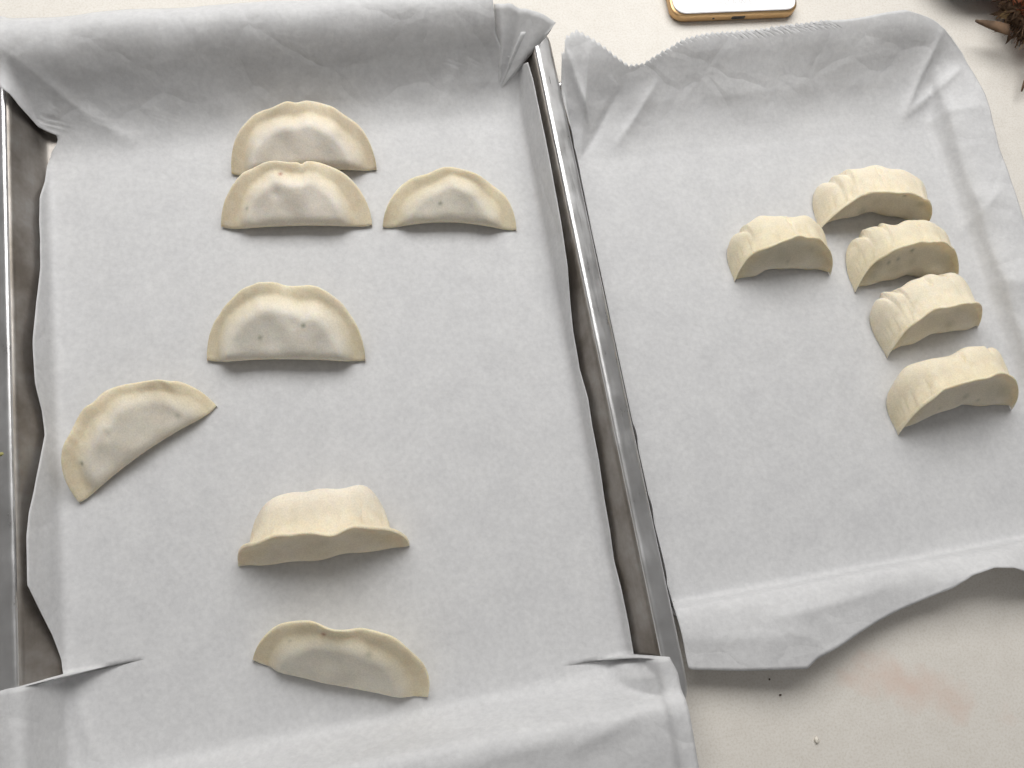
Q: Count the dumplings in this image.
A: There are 12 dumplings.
